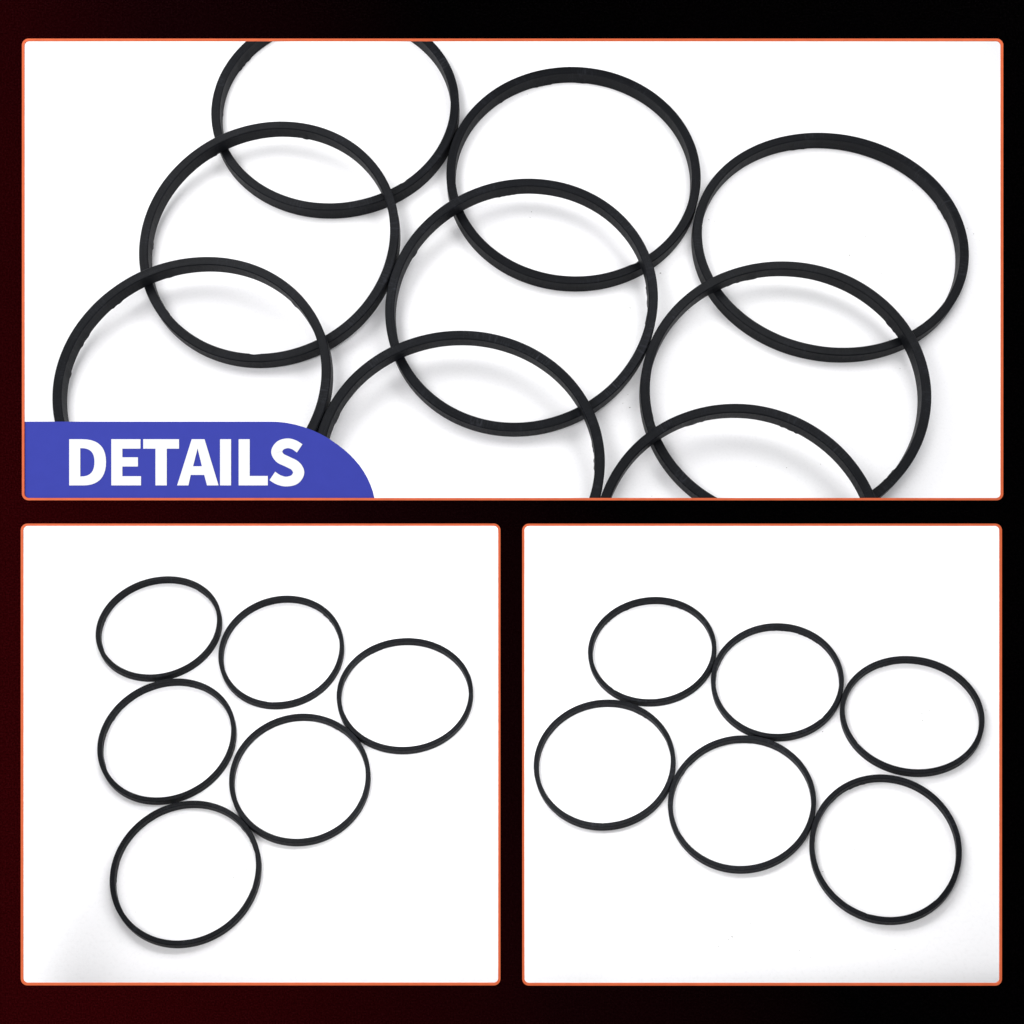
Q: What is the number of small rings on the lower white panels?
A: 12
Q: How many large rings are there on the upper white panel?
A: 9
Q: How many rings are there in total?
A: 21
